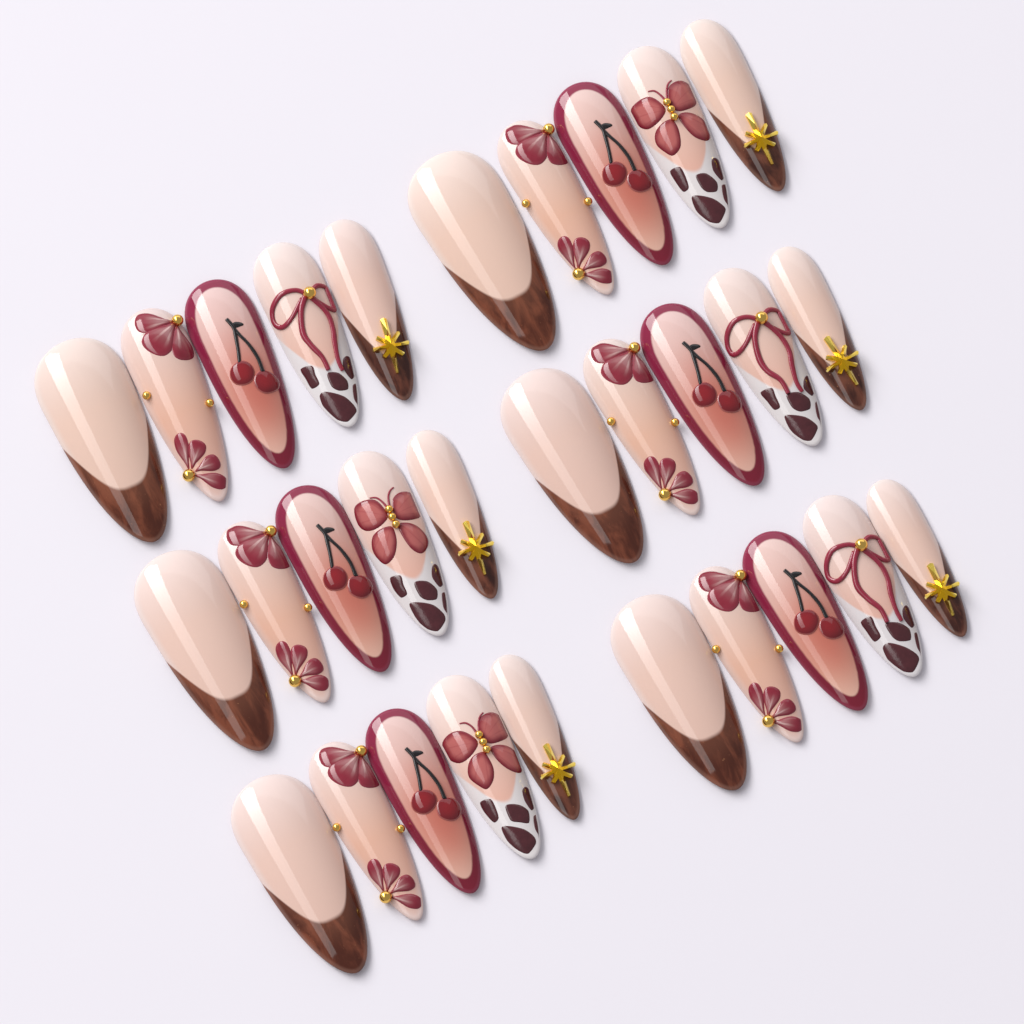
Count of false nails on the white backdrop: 30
